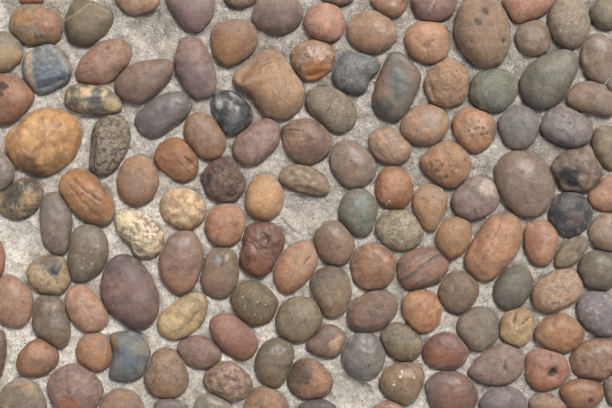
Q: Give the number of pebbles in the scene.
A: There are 137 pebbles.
